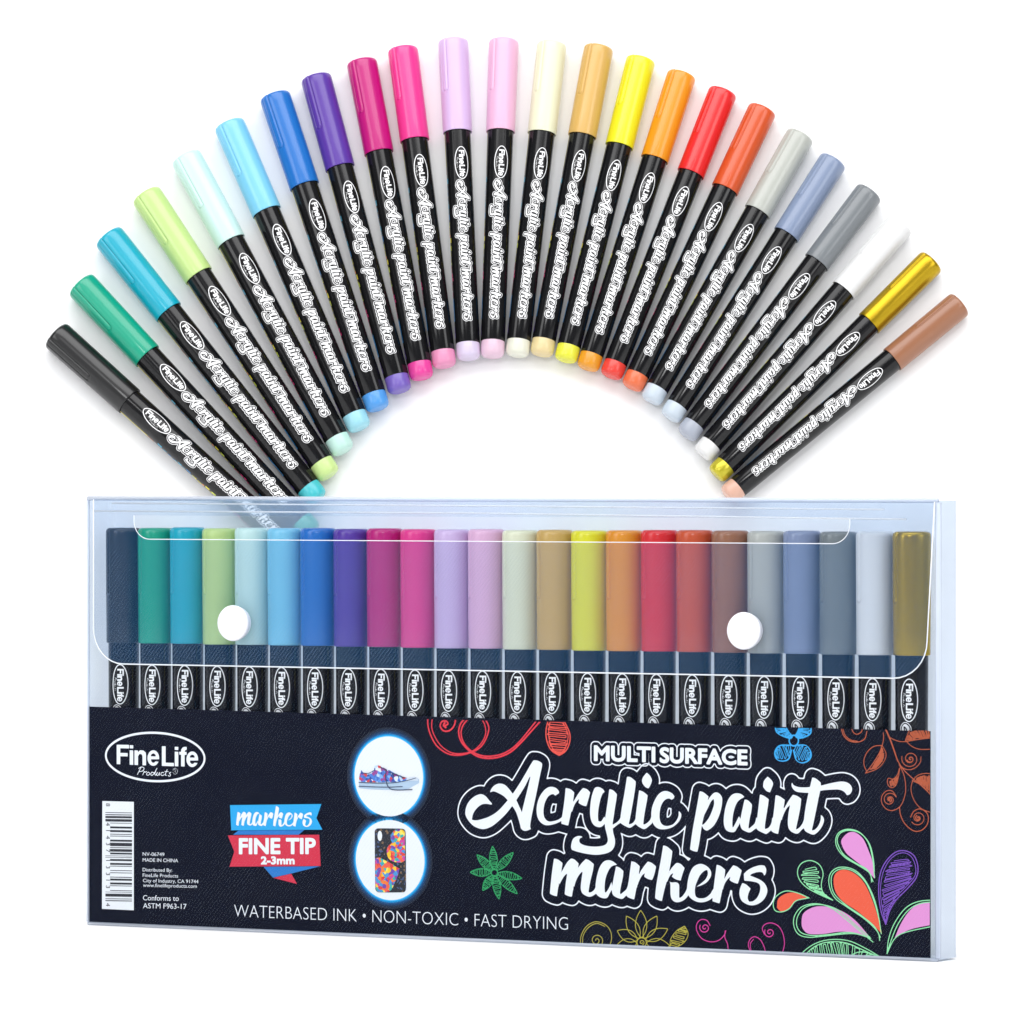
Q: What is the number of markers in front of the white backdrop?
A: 48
